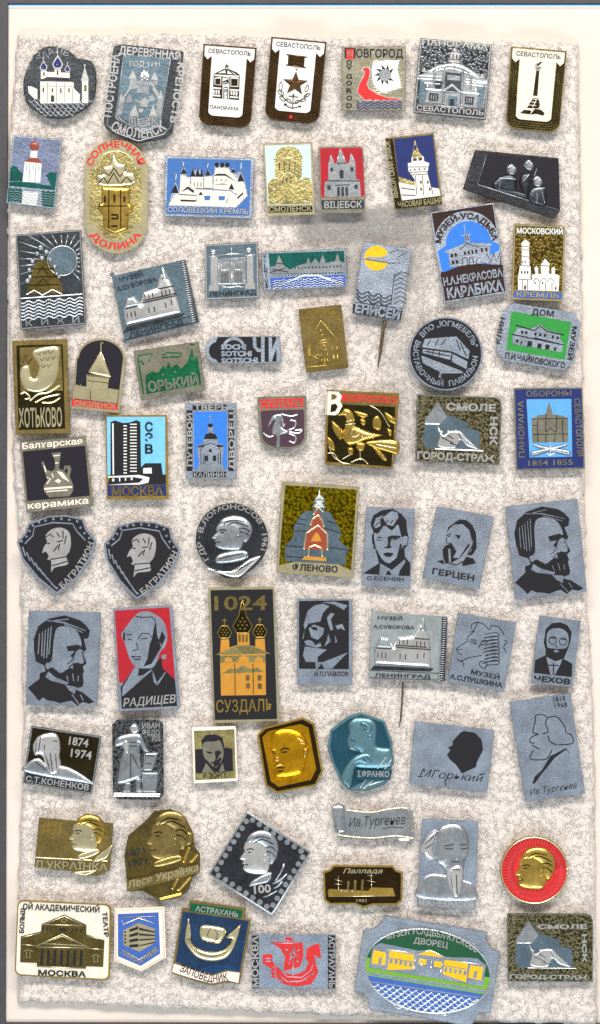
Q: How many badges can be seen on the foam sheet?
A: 69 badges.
